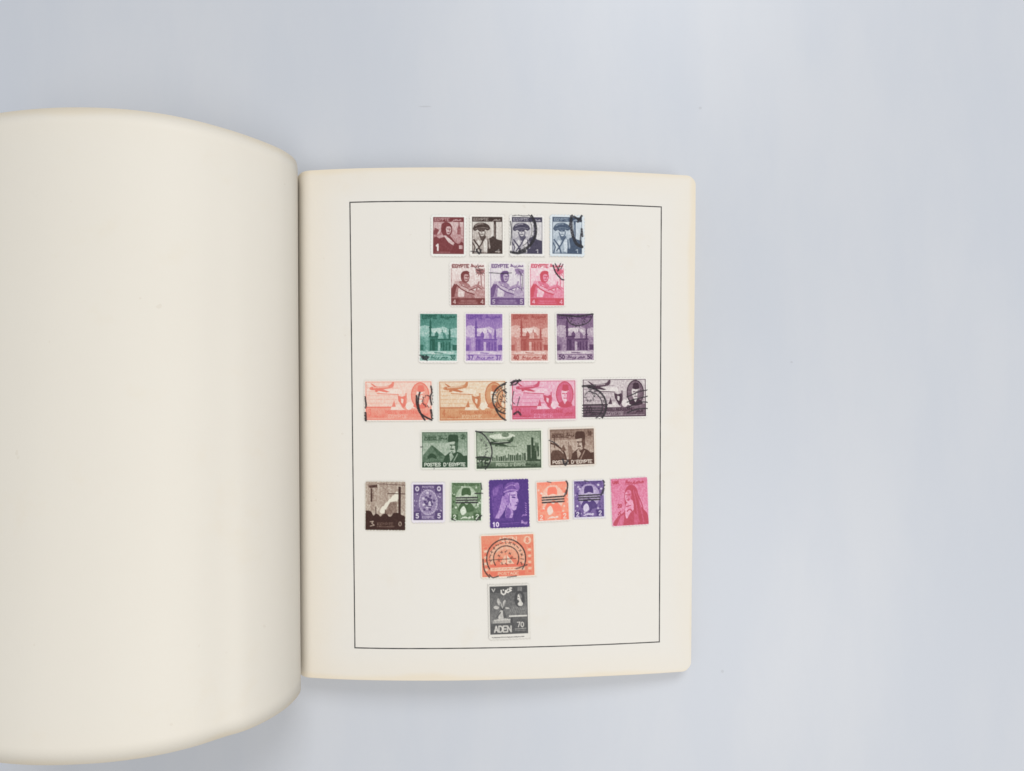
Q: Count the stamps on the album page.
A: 27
